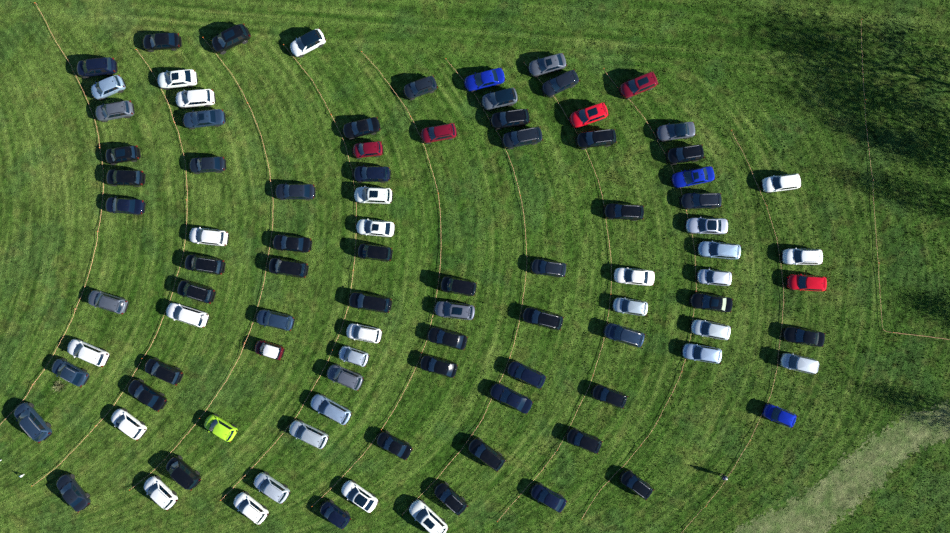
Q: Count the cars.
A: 96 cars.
